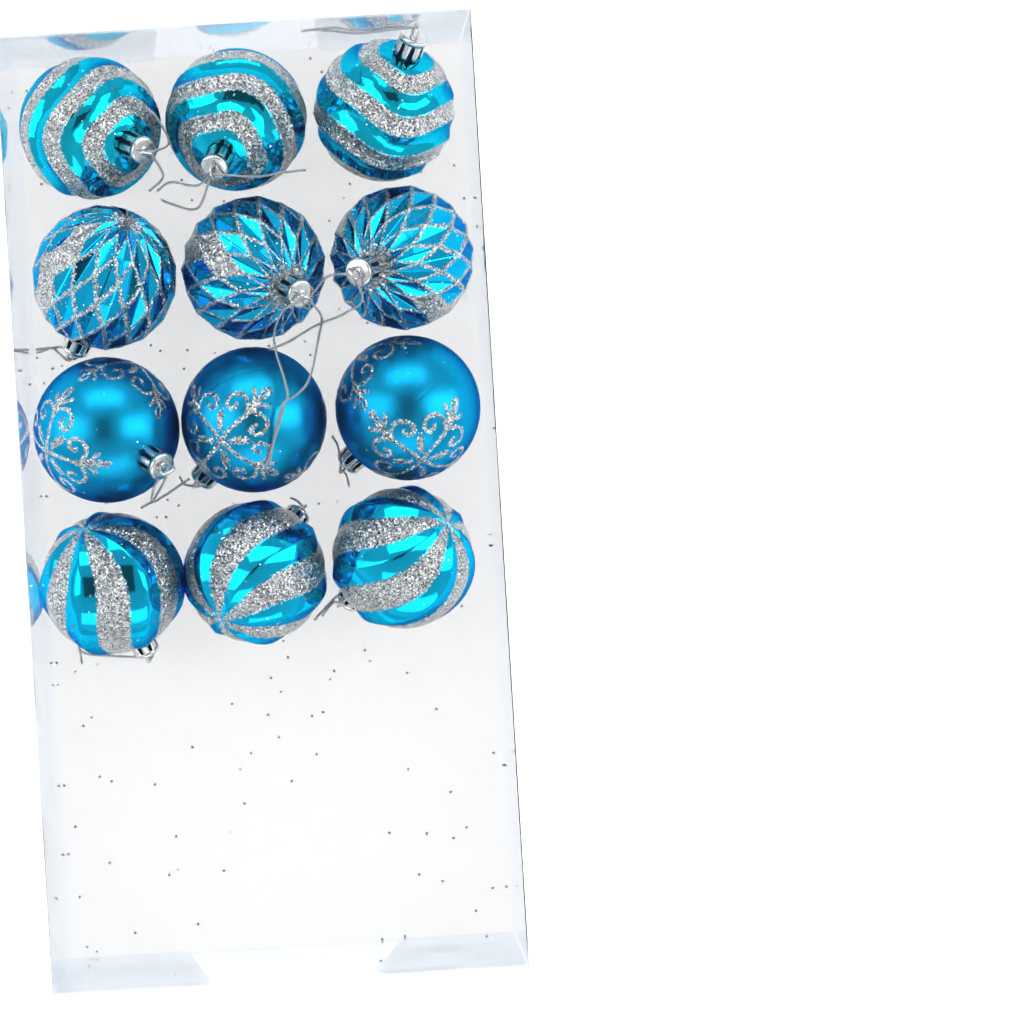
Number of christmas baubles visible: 12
